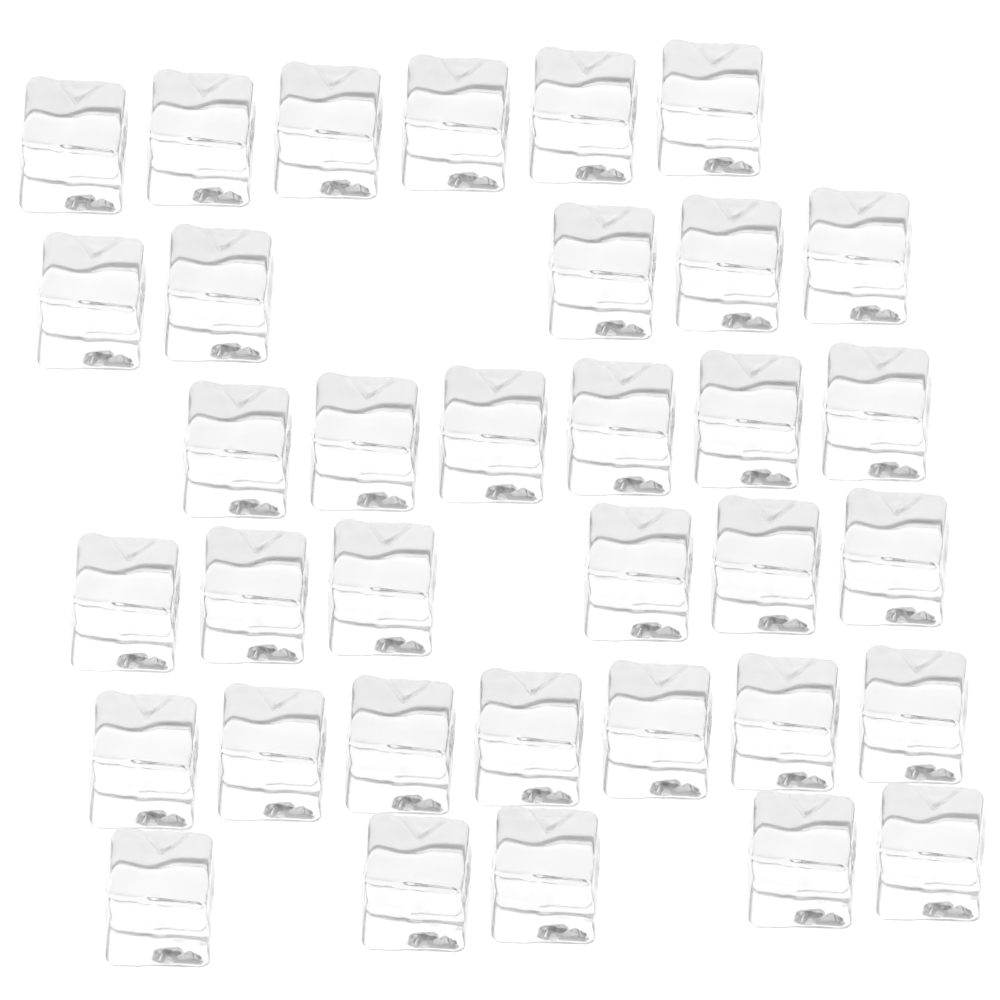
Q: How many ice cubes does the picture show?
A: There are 35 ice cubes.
